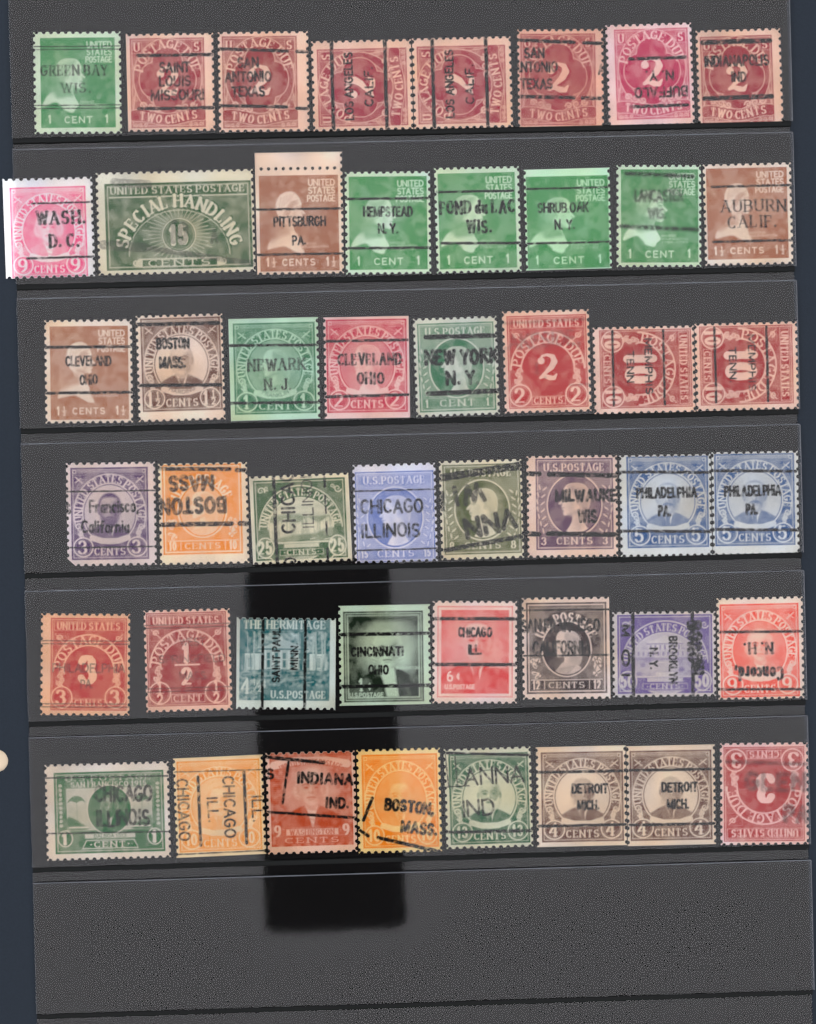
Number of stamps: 48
